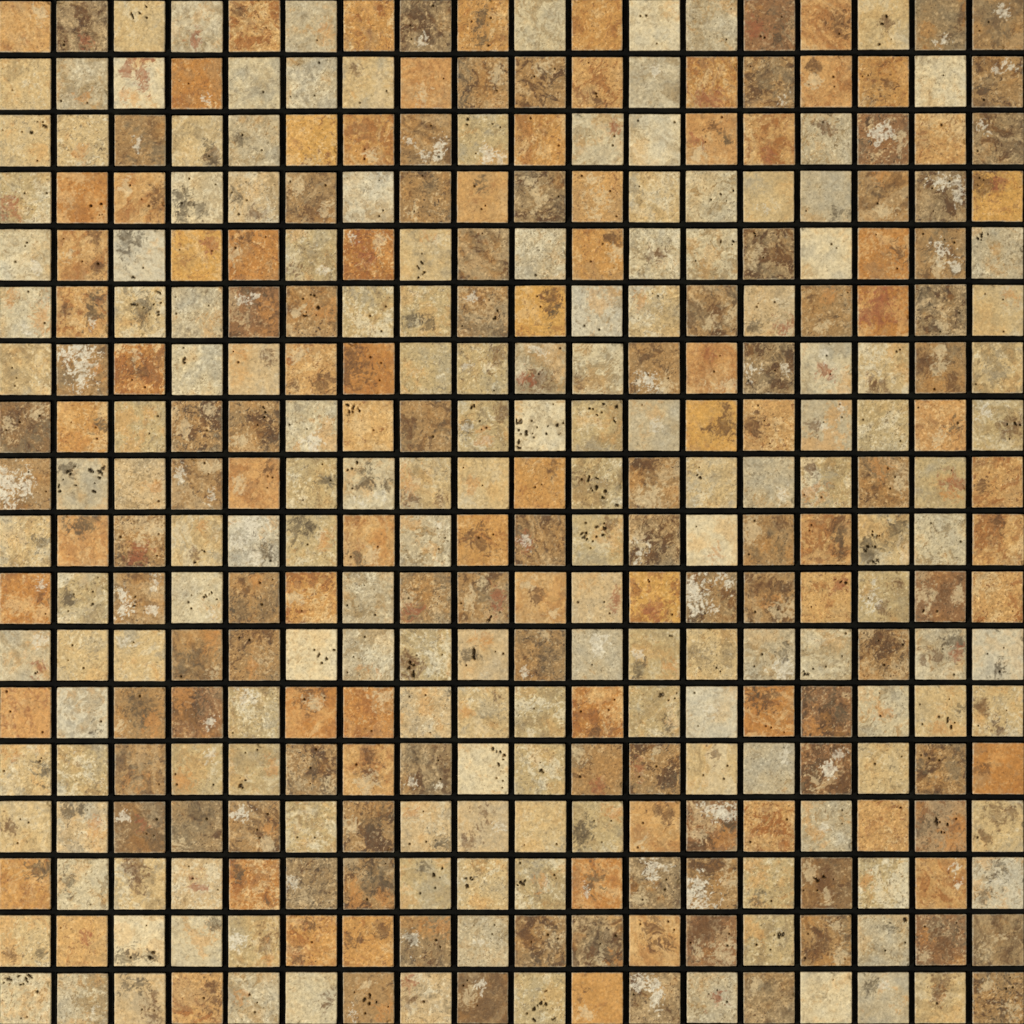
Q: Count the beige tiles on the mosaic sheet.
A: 162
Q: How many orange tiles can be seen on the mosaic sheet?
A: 75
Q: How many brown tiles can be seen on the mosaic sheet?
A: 87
